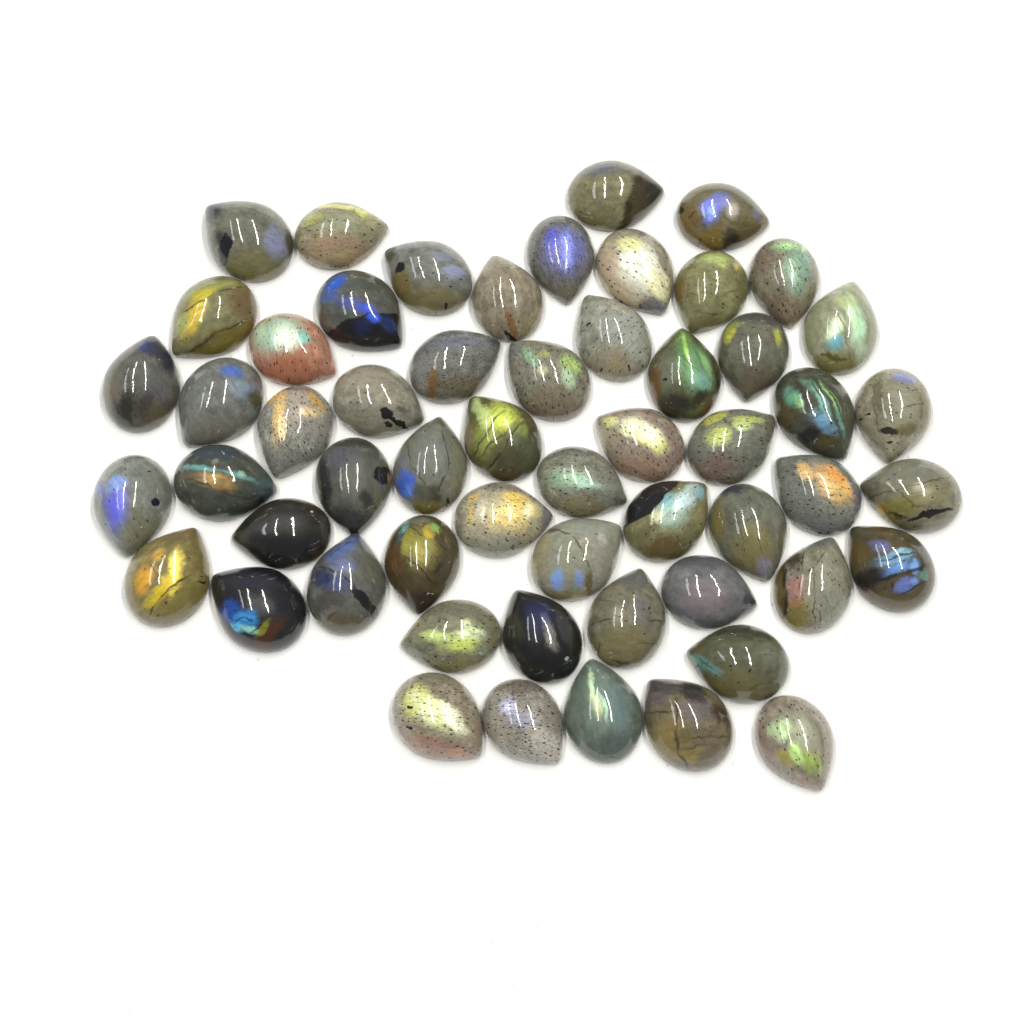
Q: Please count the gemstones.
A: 56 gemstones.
